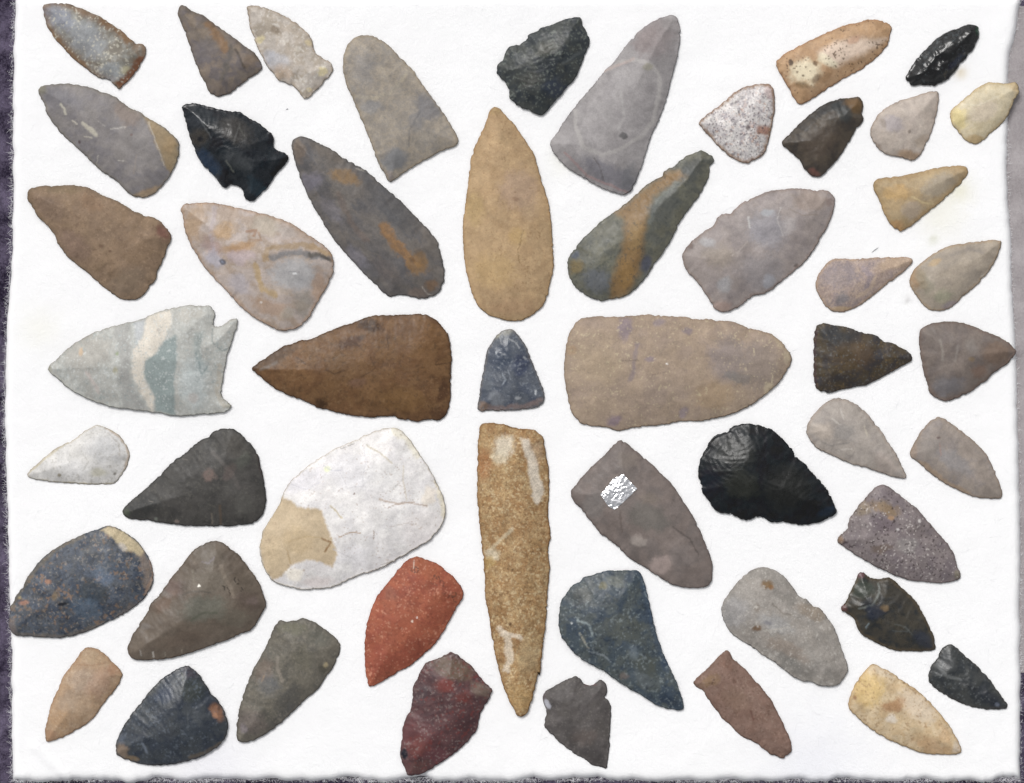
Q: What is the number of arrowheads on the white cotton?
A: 52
